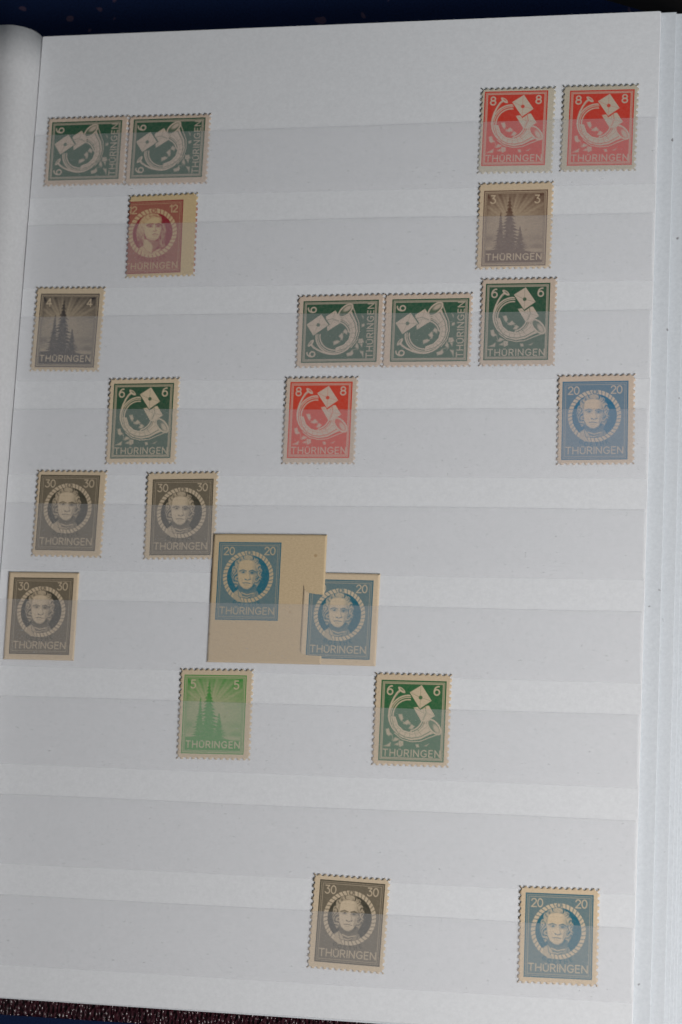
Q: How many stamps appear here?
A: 22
